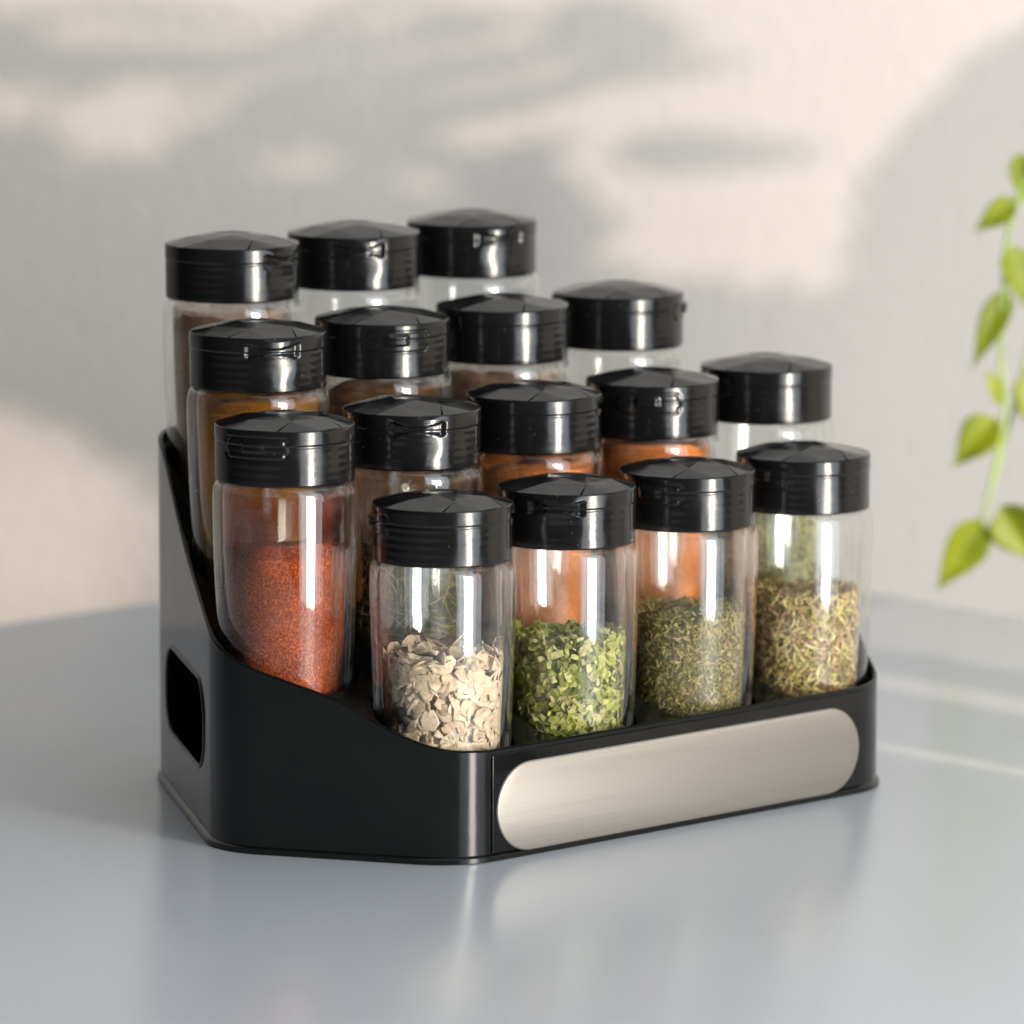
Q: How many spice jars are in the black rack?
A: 16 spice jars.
